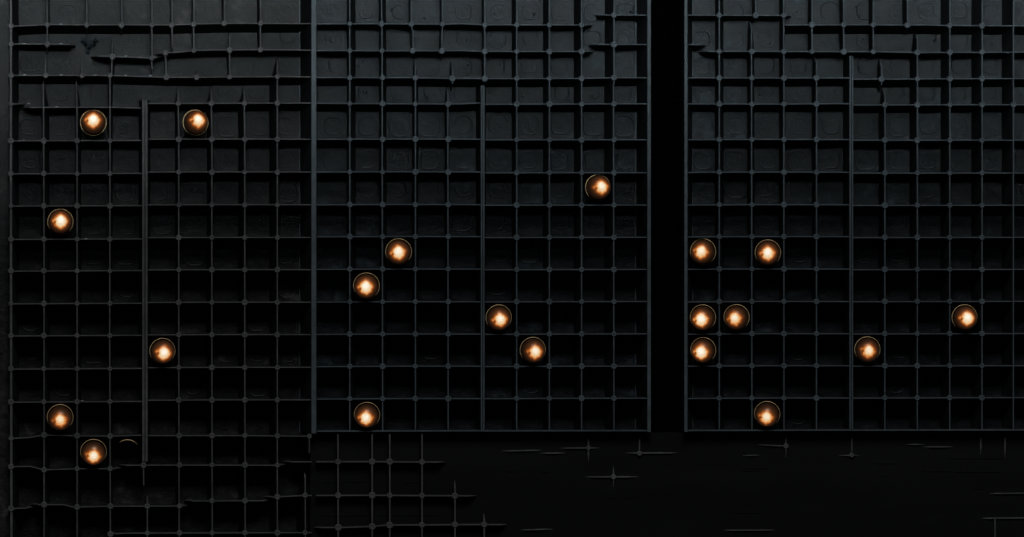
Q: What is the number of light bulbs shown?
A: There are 20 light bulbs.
